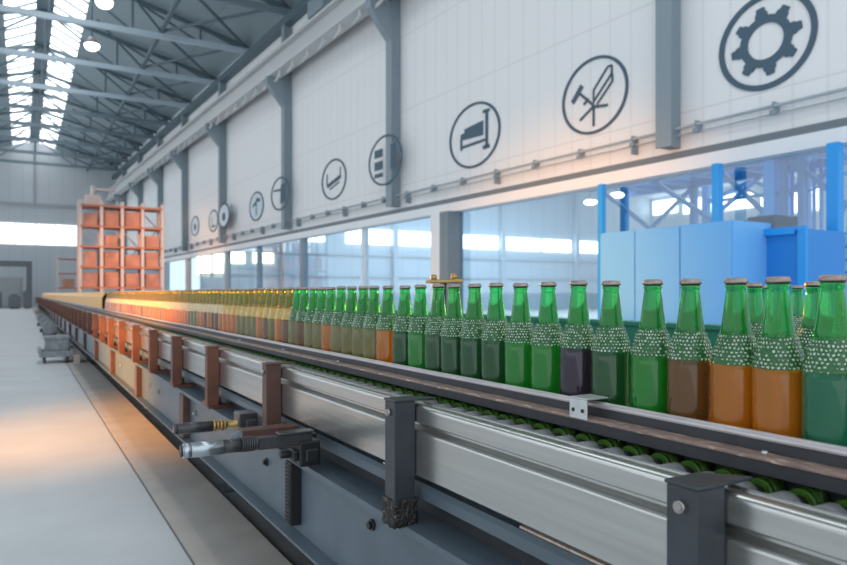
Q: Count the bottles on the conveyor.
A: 109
